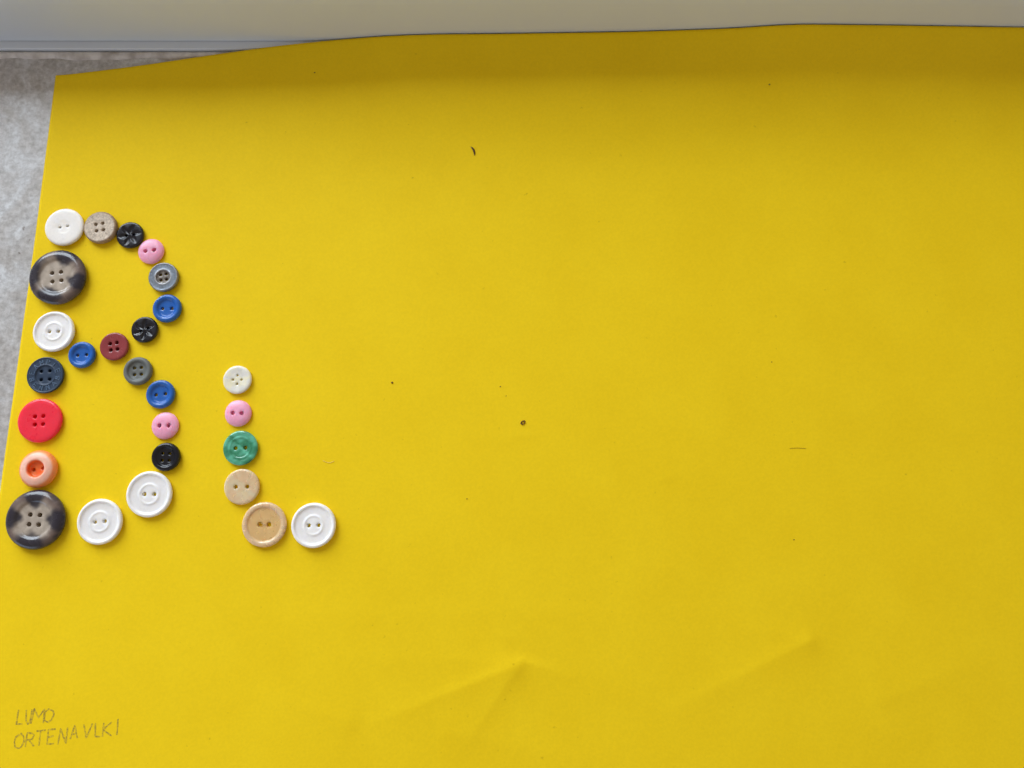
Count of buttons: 27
